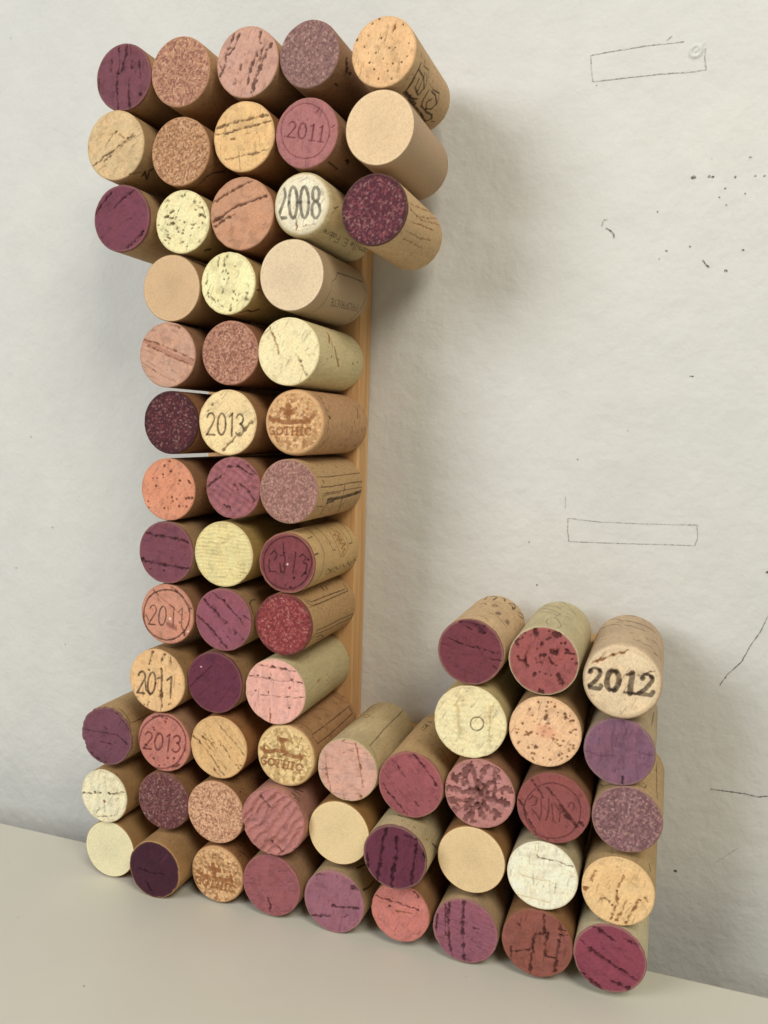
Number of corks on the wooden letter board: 69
